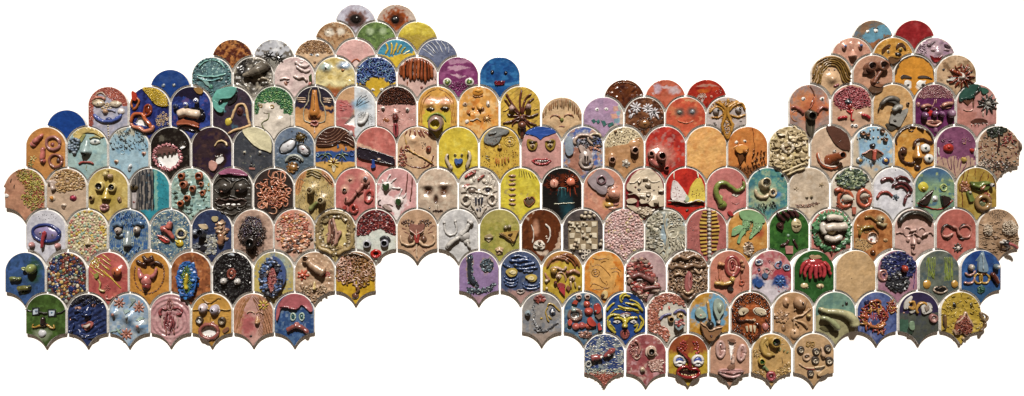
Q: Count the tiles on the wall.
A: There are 172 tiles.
